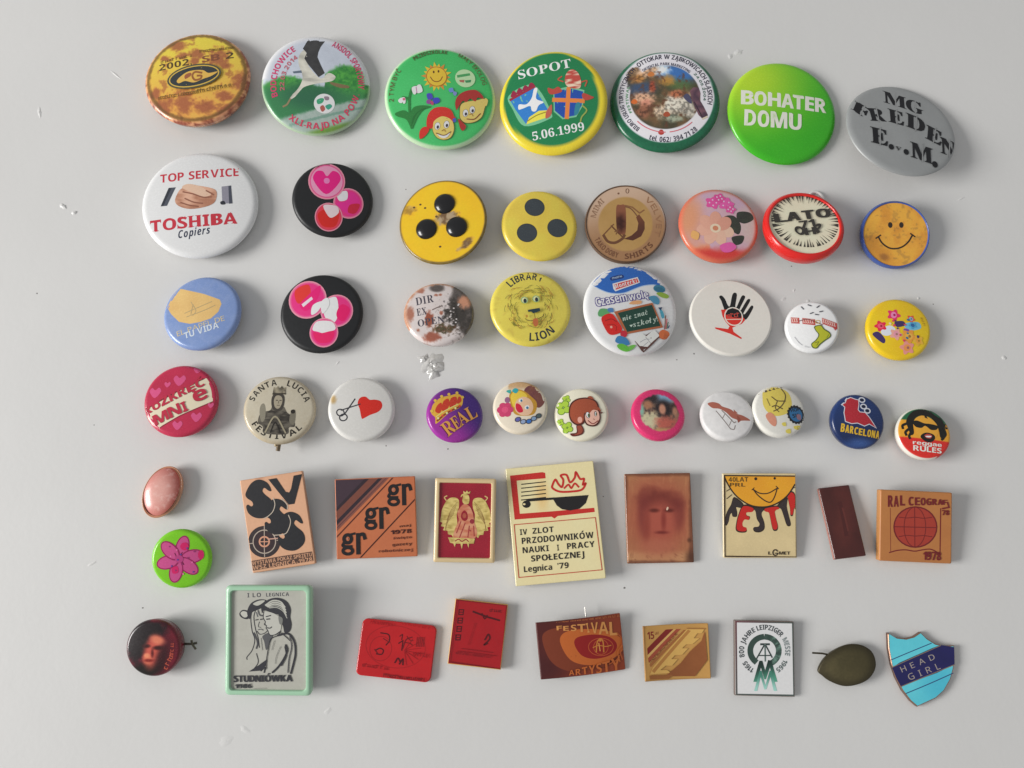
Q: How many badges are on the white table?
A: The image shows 53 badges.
